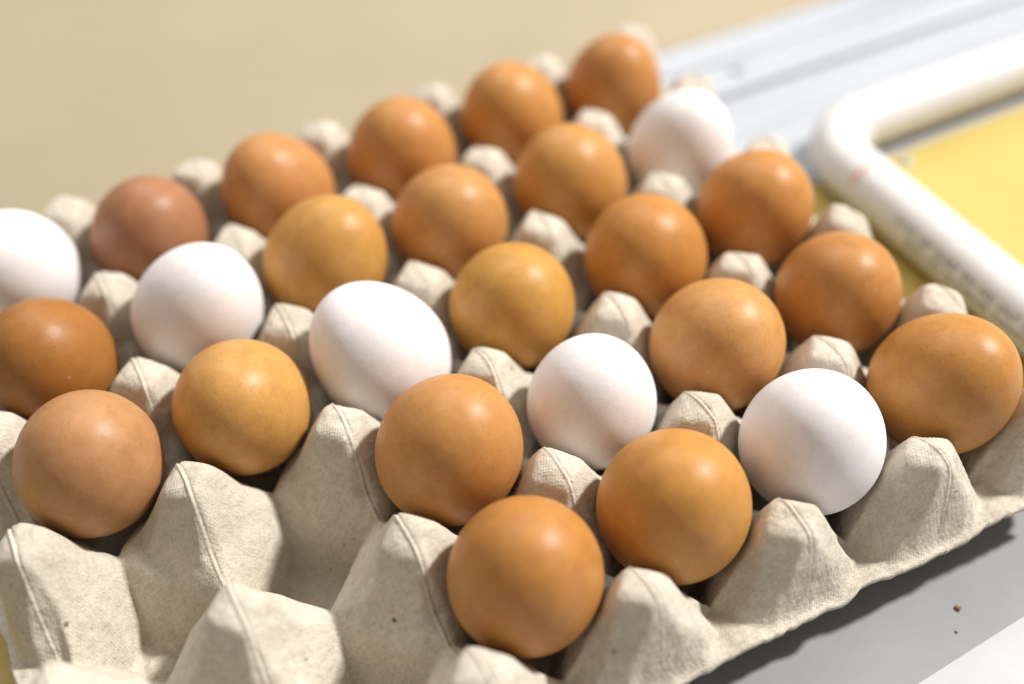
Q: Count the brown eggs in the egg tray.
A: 20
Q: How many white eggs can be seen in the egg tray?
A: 6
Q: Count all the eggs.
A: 26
